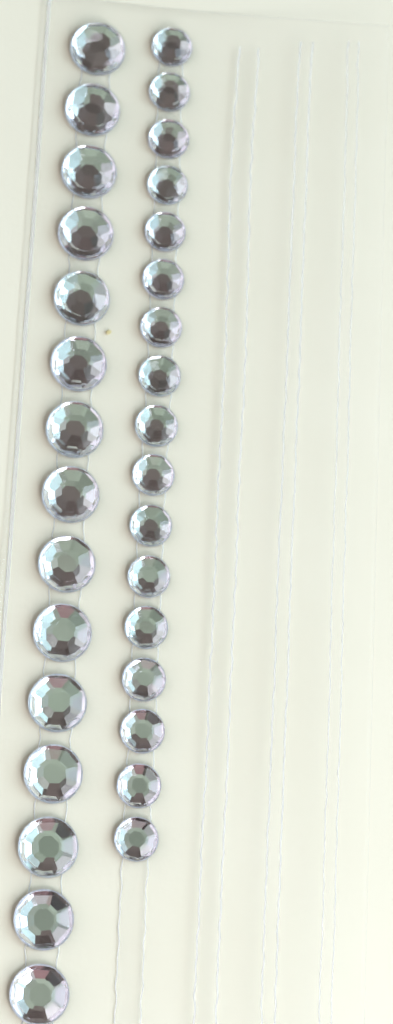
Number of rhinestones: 32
